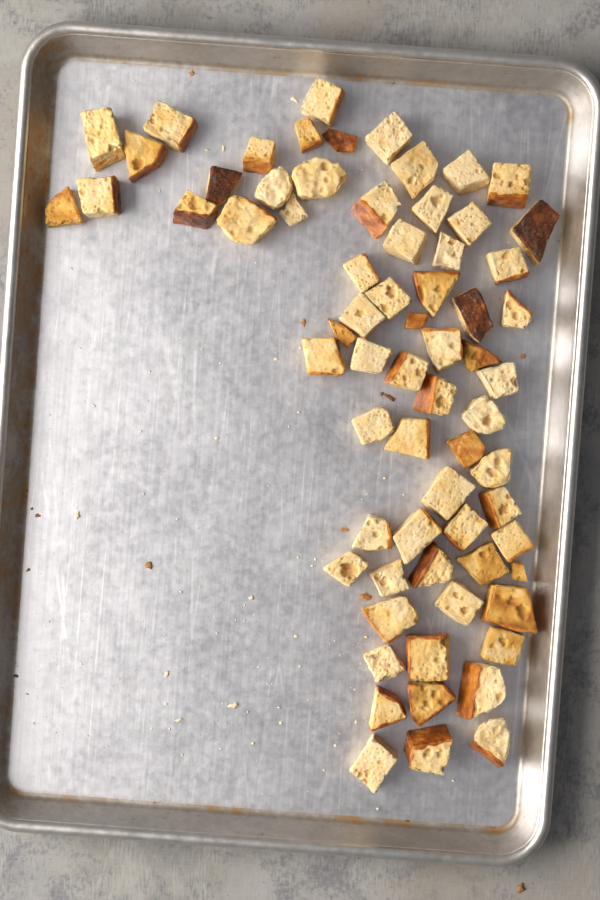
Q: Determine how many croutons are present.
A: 69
